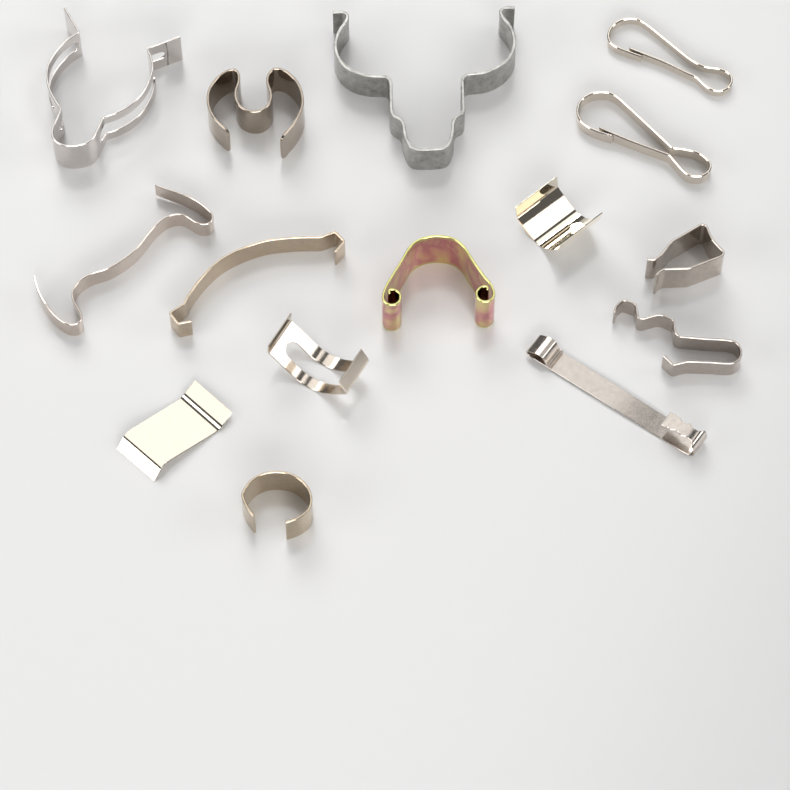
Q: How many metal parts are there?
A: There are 15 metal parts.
